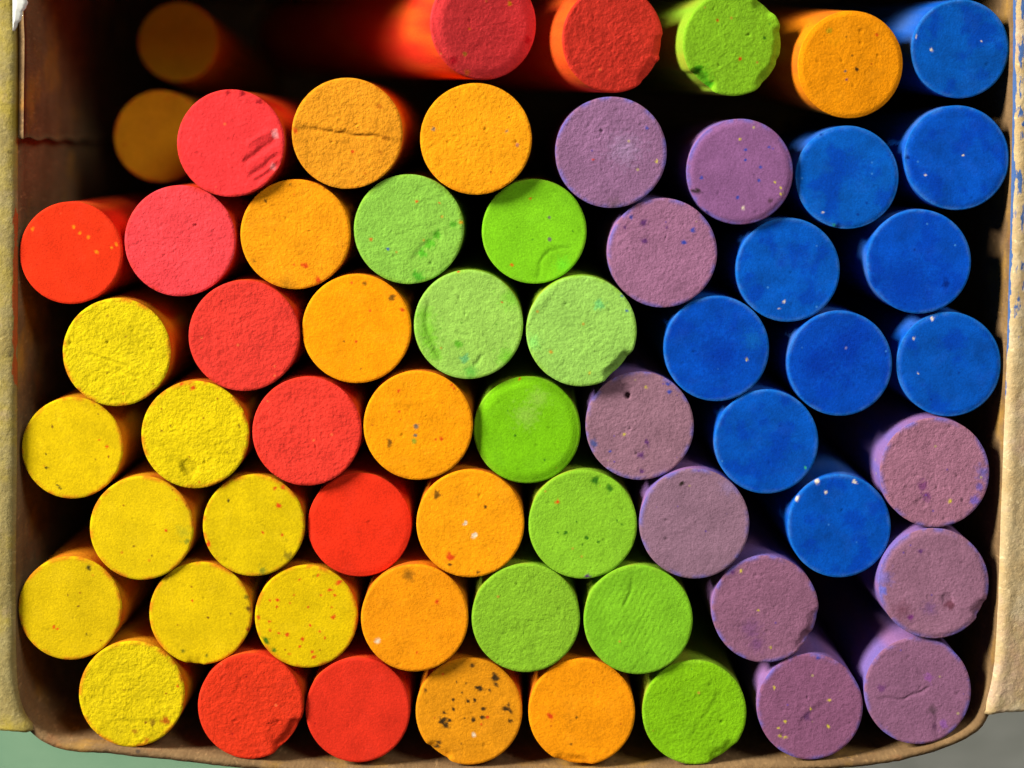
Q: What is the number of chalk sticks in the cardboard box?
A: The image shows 61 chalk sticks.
